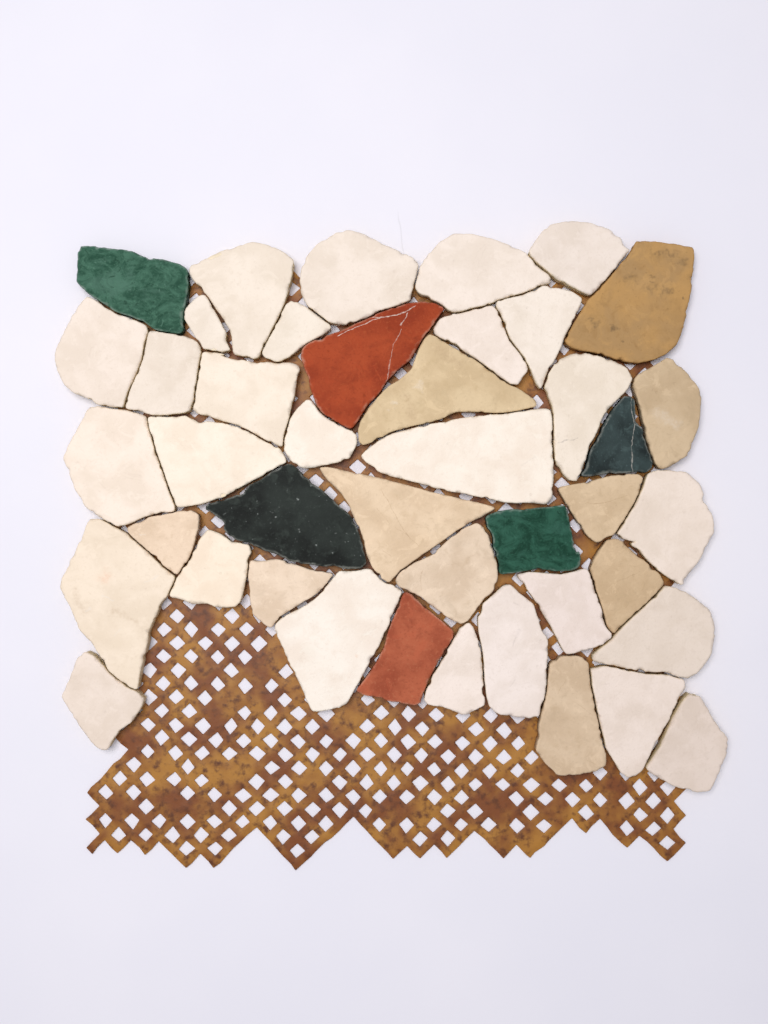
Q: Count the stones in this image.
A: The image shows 43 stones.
